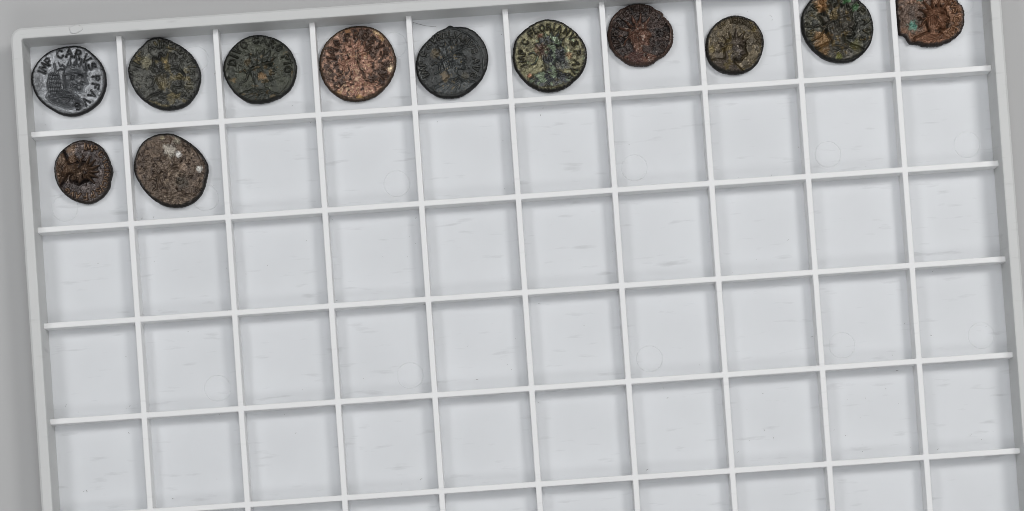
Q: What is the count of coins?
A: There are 12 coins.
